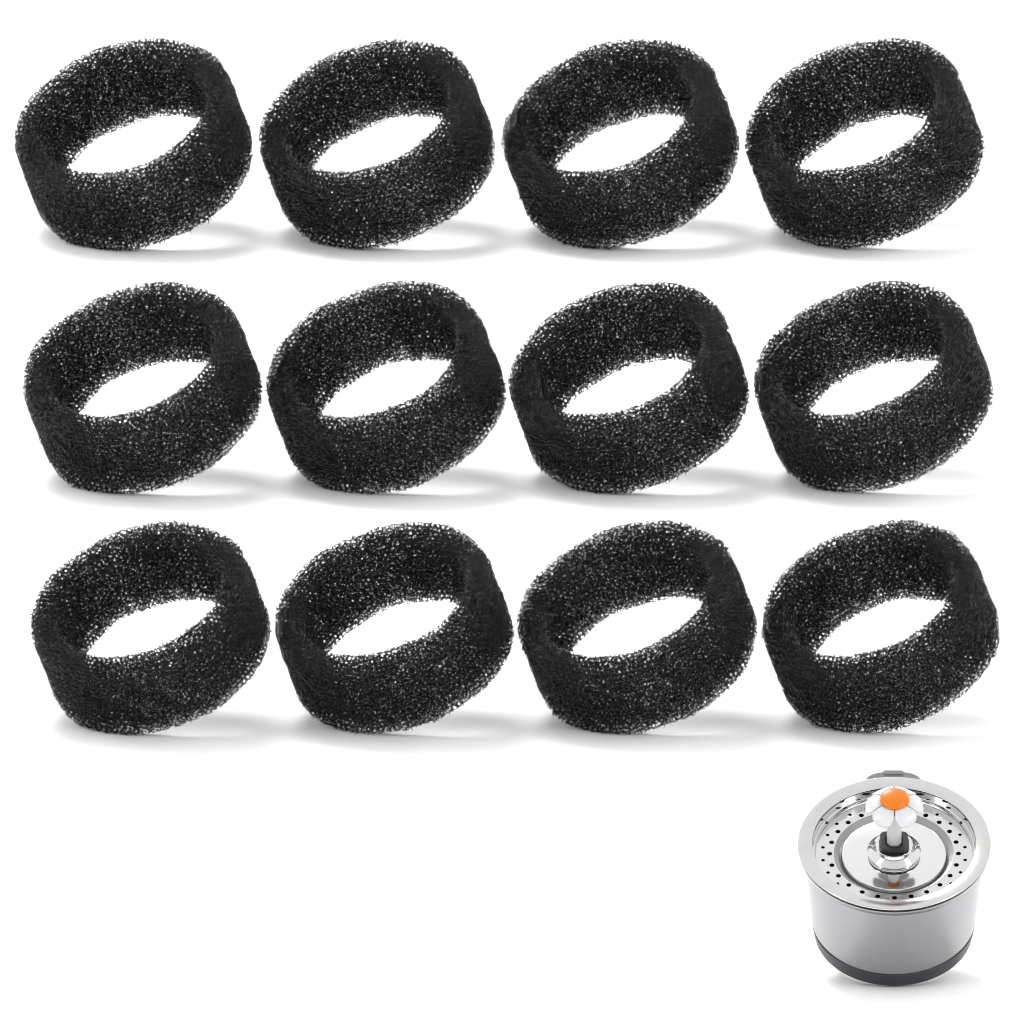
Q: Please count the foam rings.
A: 12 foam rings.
